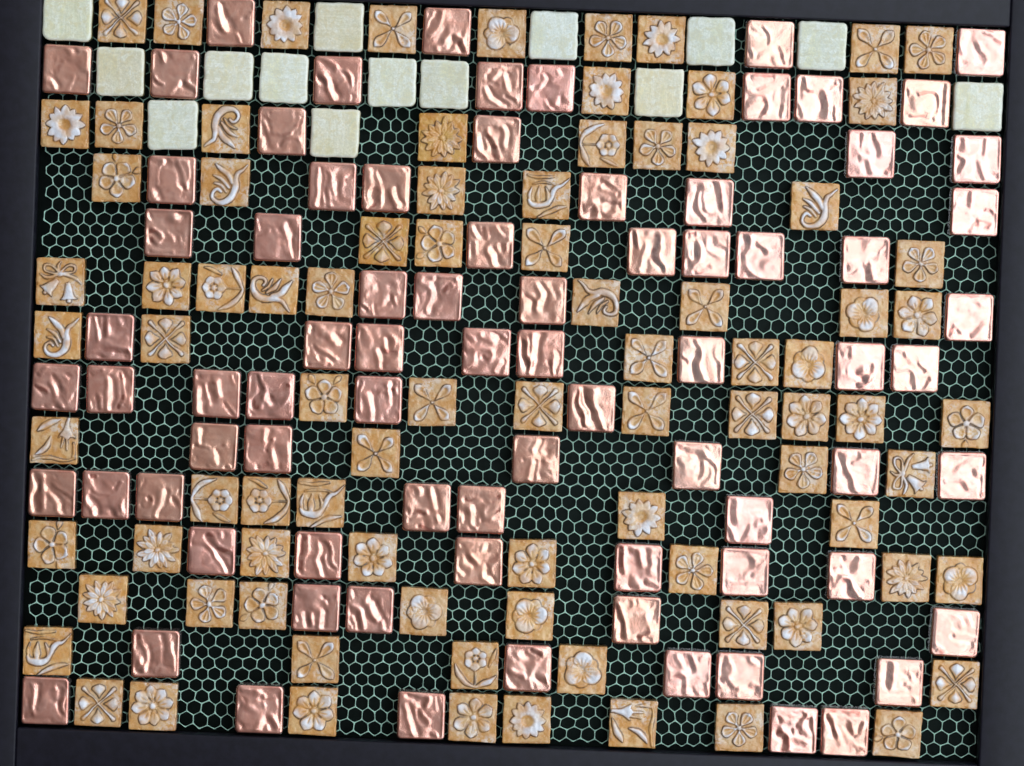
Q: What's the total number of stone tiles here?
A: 14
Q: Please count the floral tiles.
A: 87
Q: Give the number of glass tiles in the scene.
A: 79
